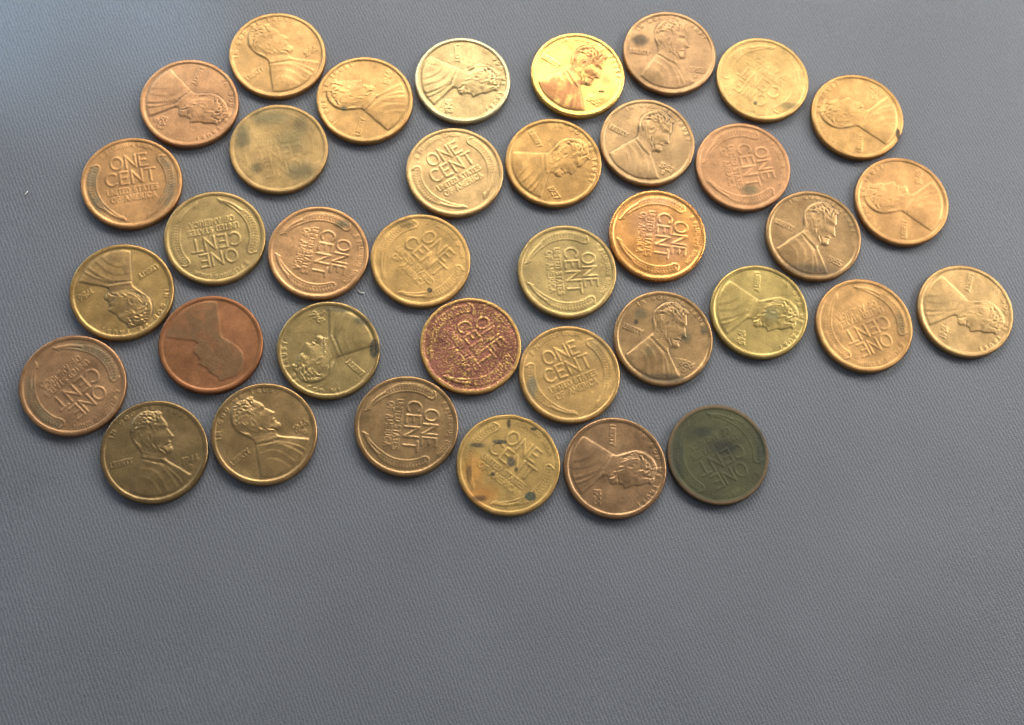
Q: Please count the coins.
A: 37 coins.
